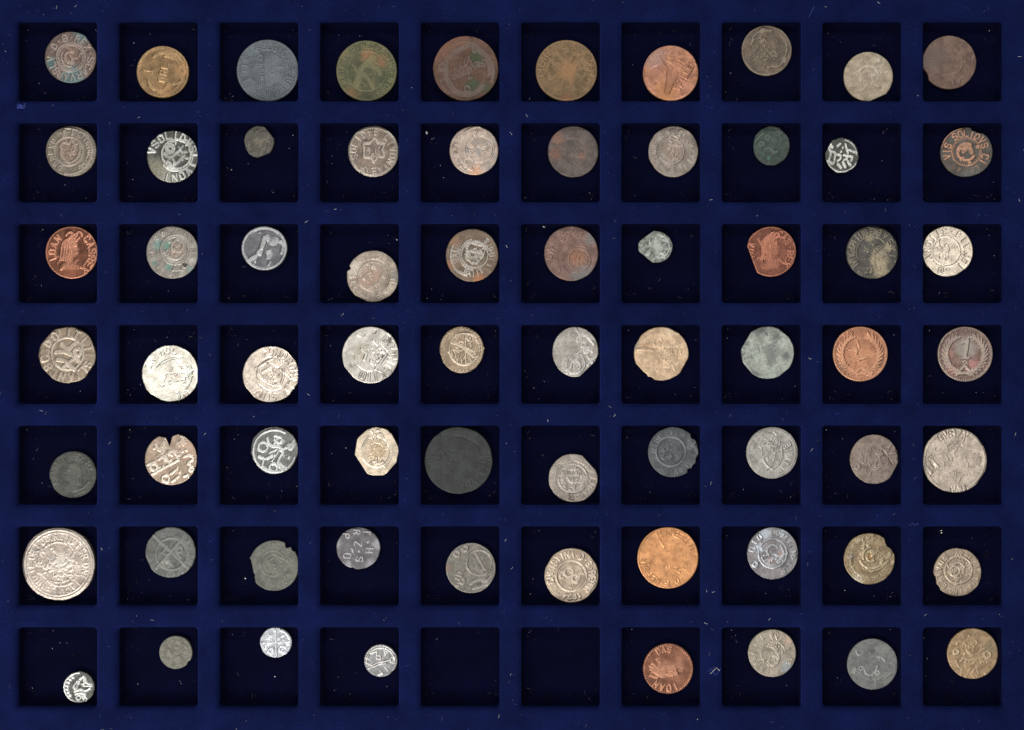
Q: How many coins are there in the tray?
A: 68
